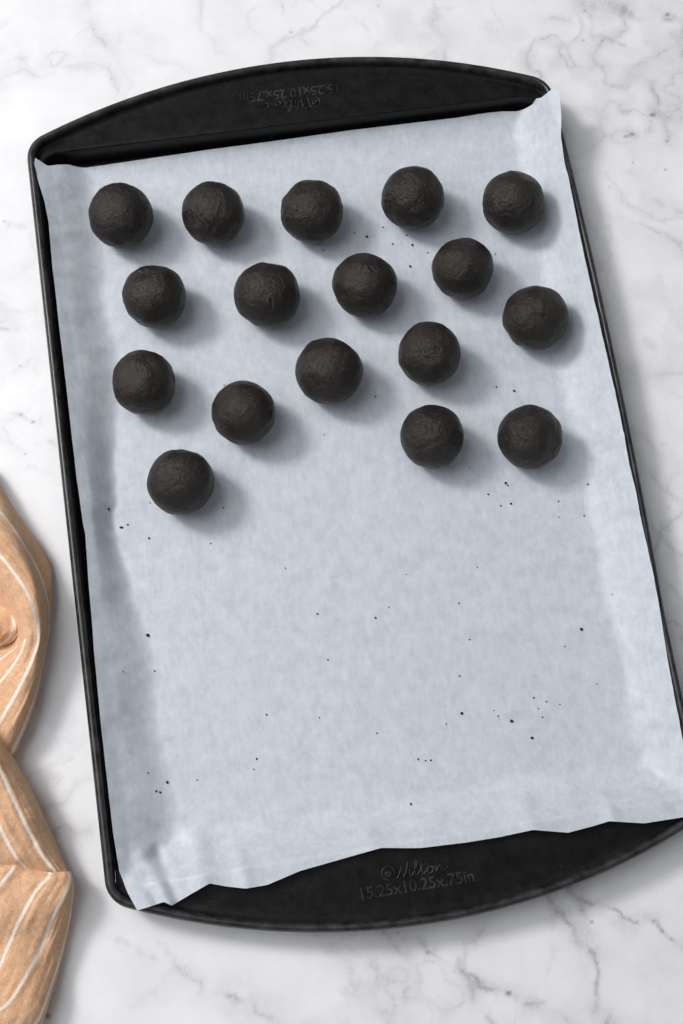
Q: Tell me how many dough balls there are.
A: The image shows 17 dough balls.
